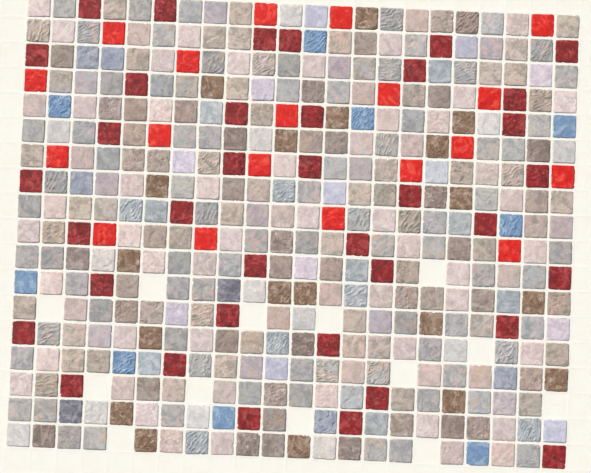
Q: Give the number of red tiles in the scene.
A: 19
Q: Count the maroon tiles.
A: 37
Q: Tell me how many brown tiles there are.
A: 19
